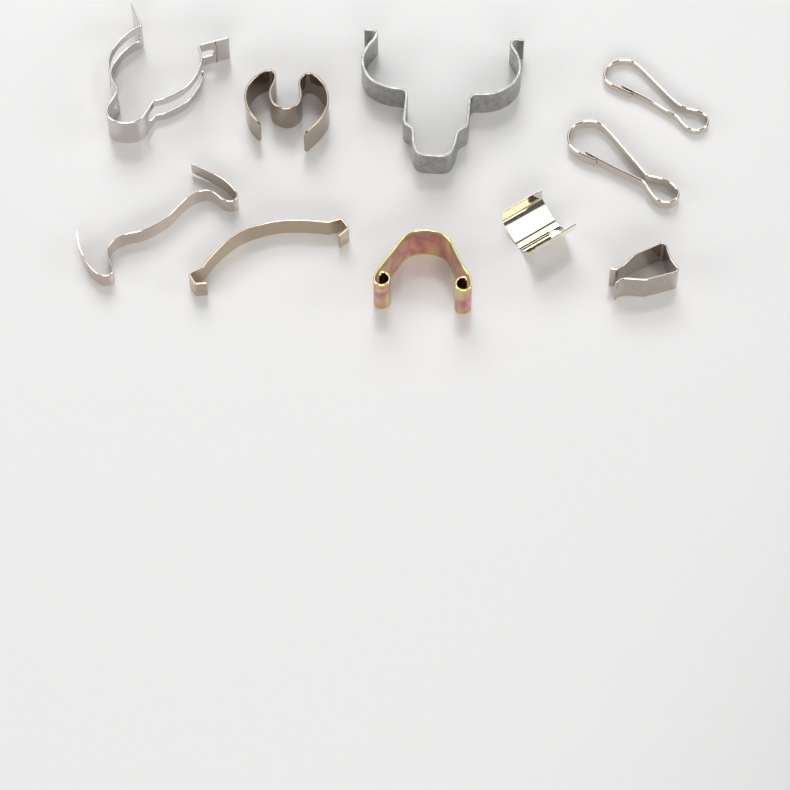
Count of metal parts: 10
